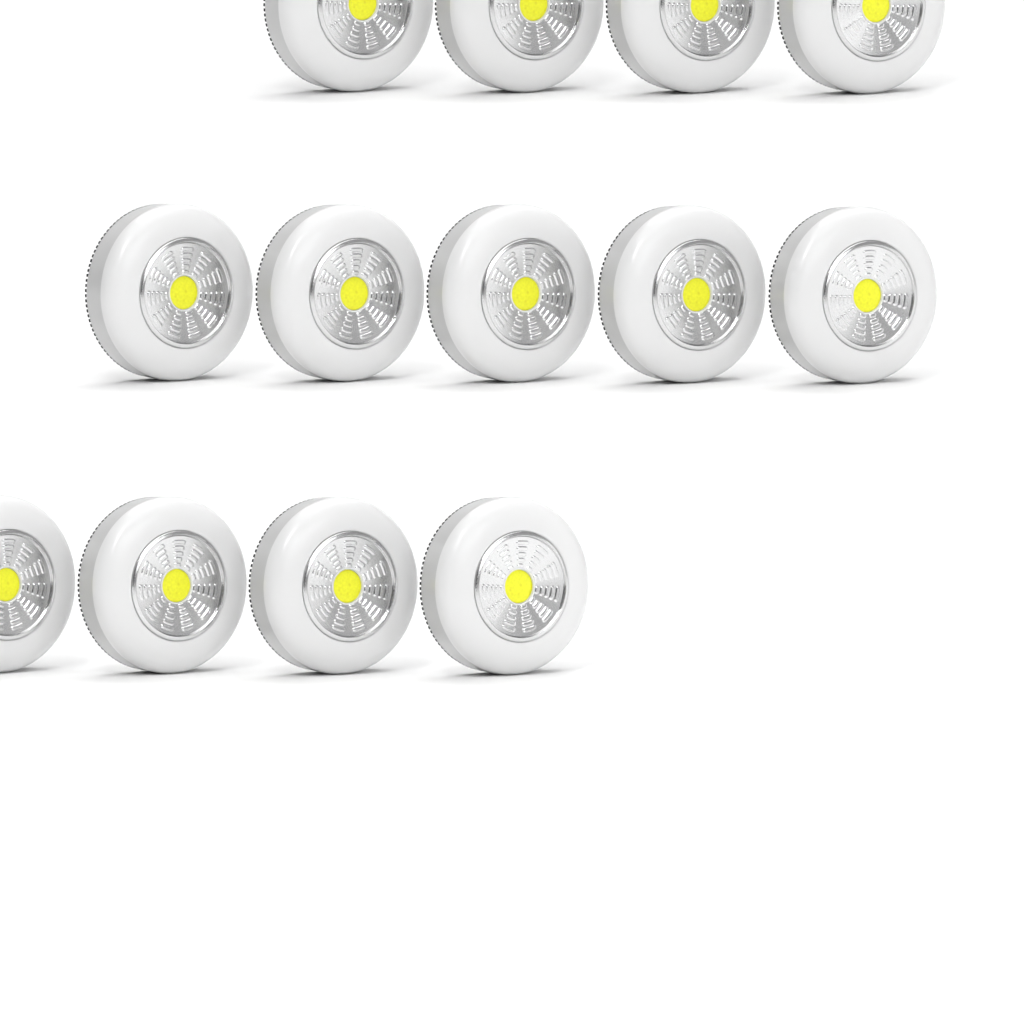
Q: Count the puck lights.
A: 13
